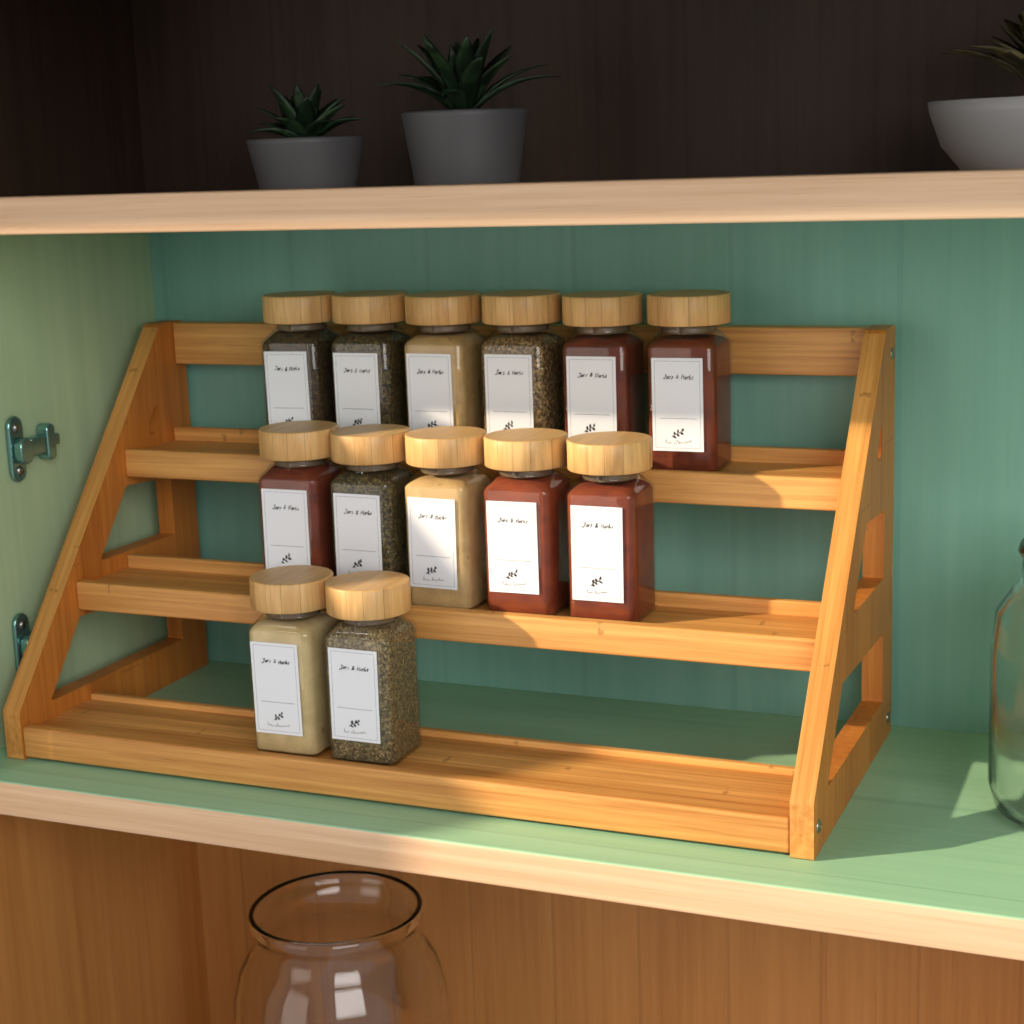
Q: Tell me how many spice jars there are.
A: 13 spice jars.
